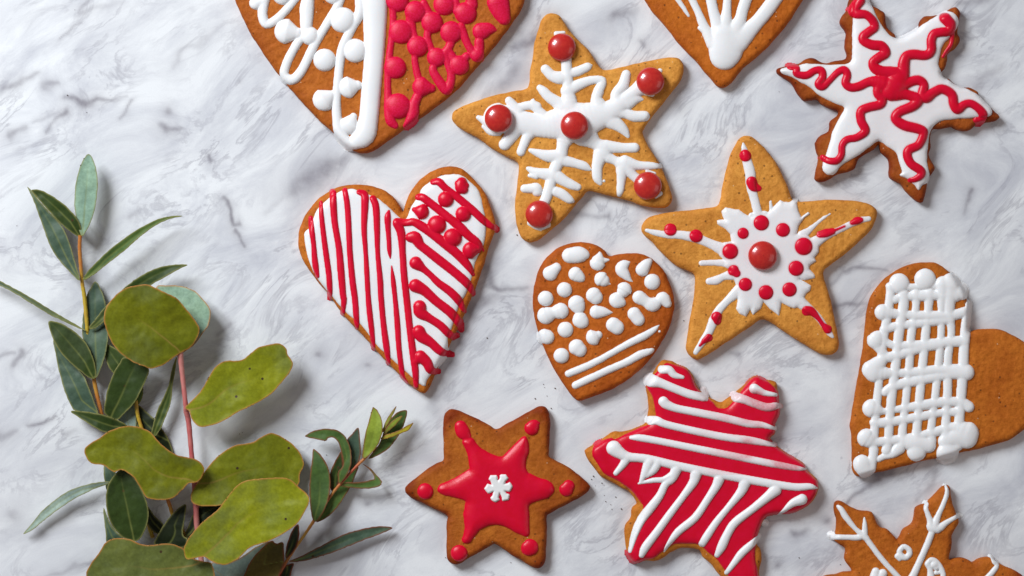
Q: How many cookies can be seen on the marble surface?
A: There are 11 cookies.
